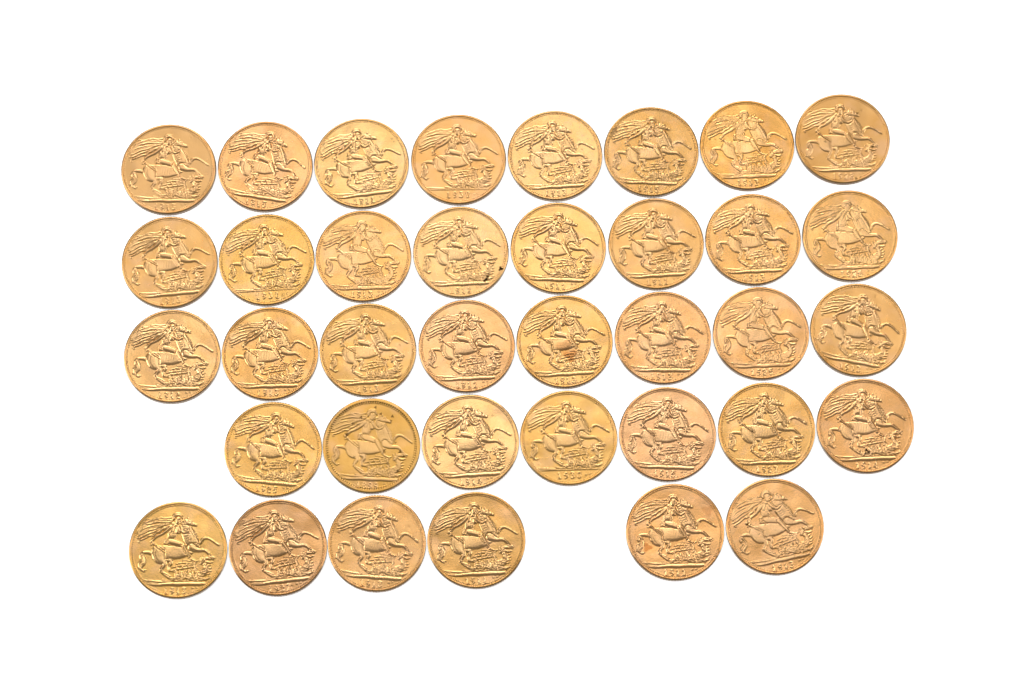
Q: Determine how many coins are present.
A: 37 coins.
